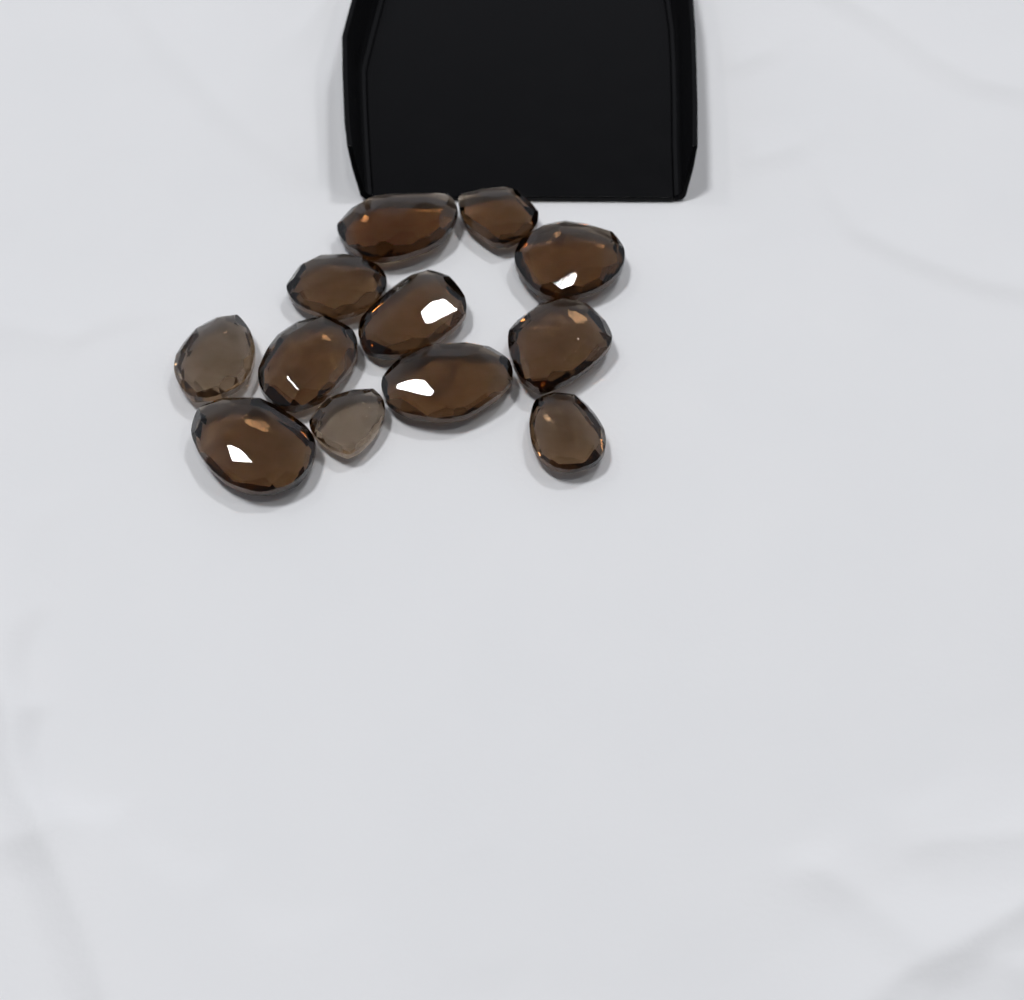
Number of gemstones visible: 12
